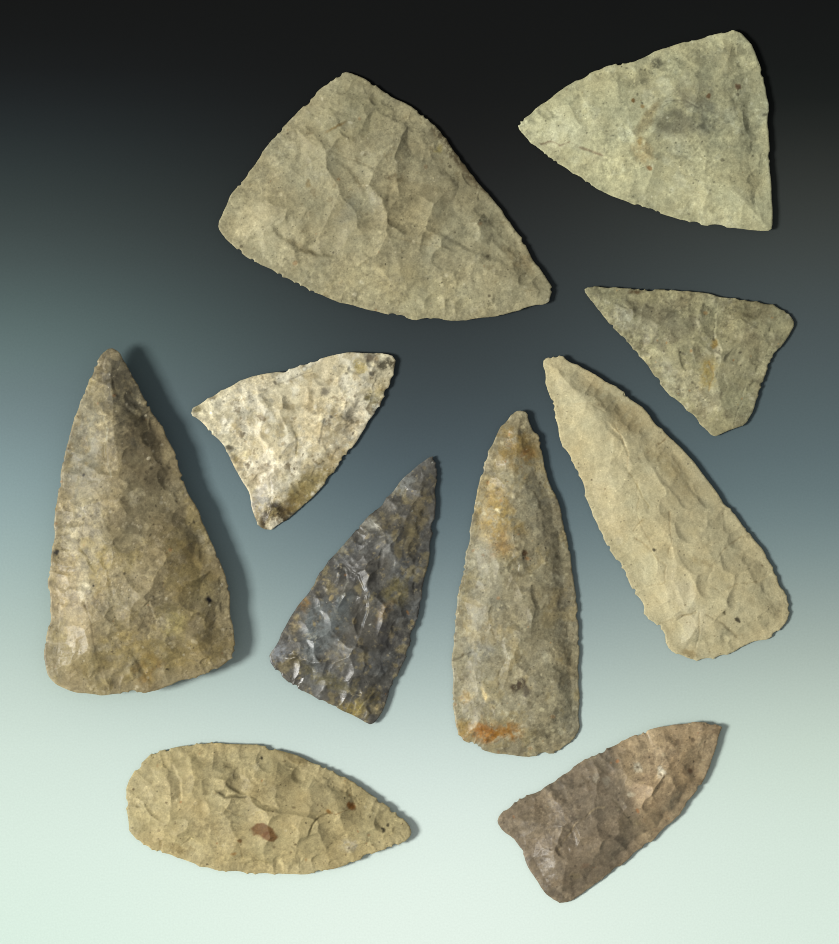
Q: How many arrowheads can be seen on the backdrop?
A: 10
